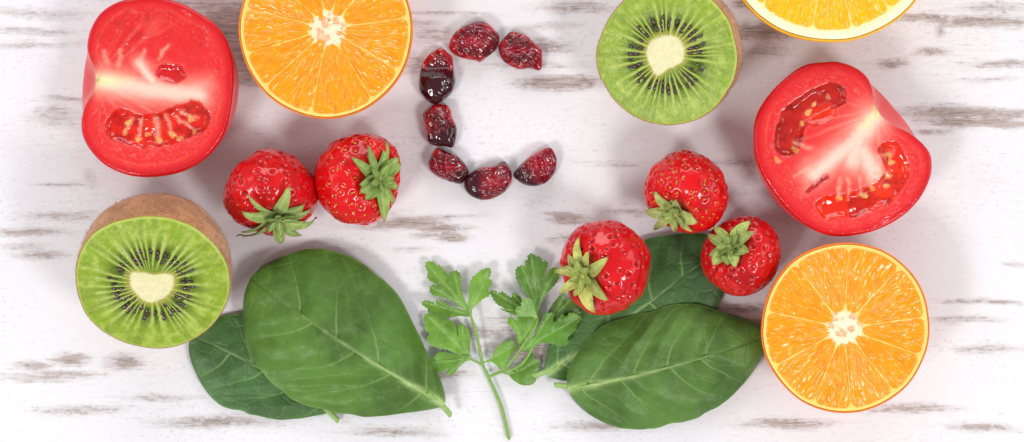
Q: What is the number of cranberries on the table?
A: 7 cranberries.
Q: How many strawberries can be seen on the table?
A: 5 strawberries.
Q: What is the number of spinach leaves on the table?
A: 4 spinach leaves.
